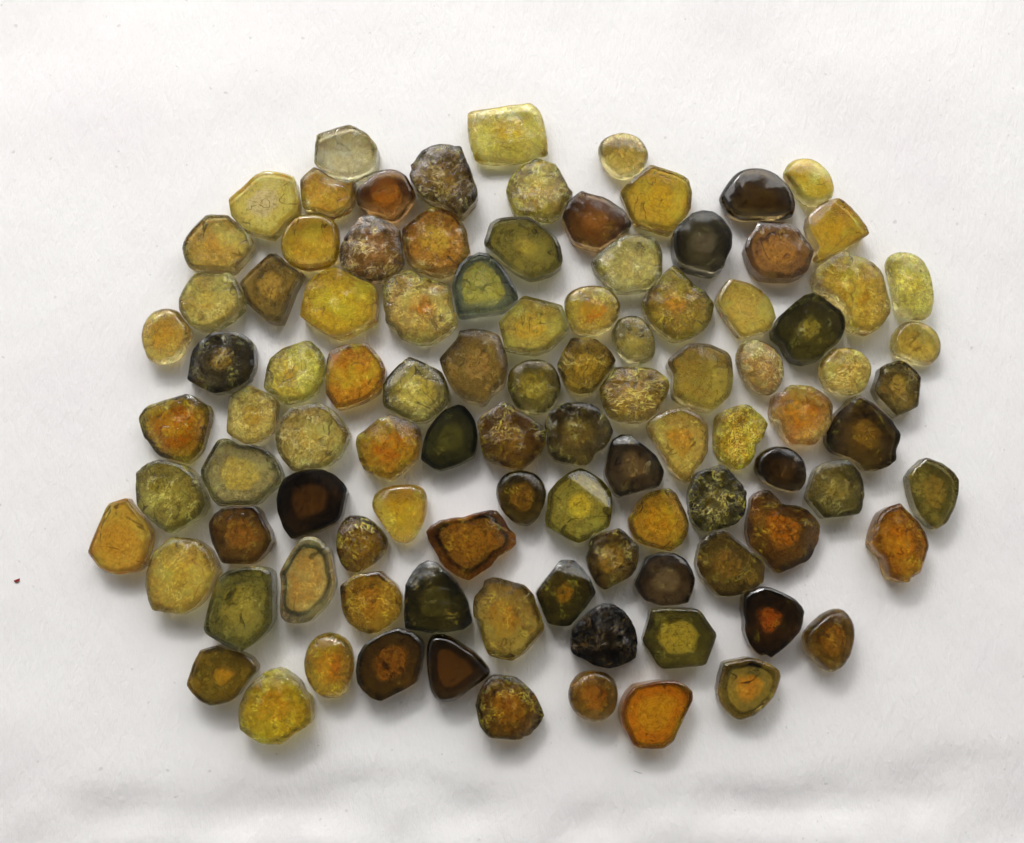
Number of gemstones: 100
